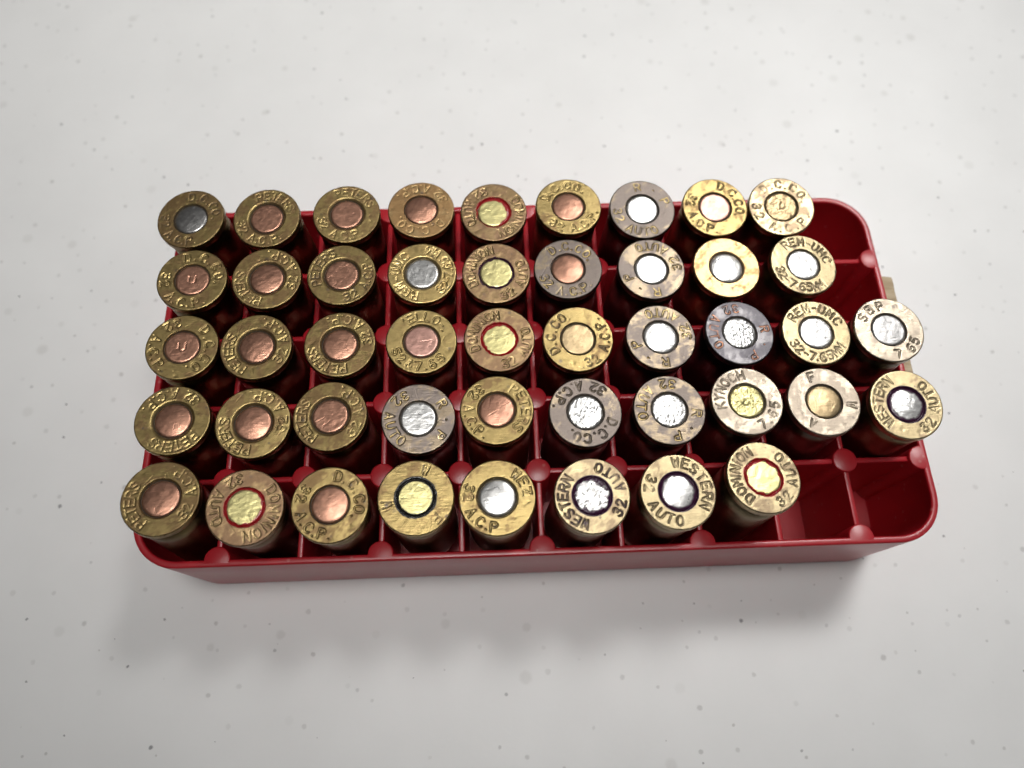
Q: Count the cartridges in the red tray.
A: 46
